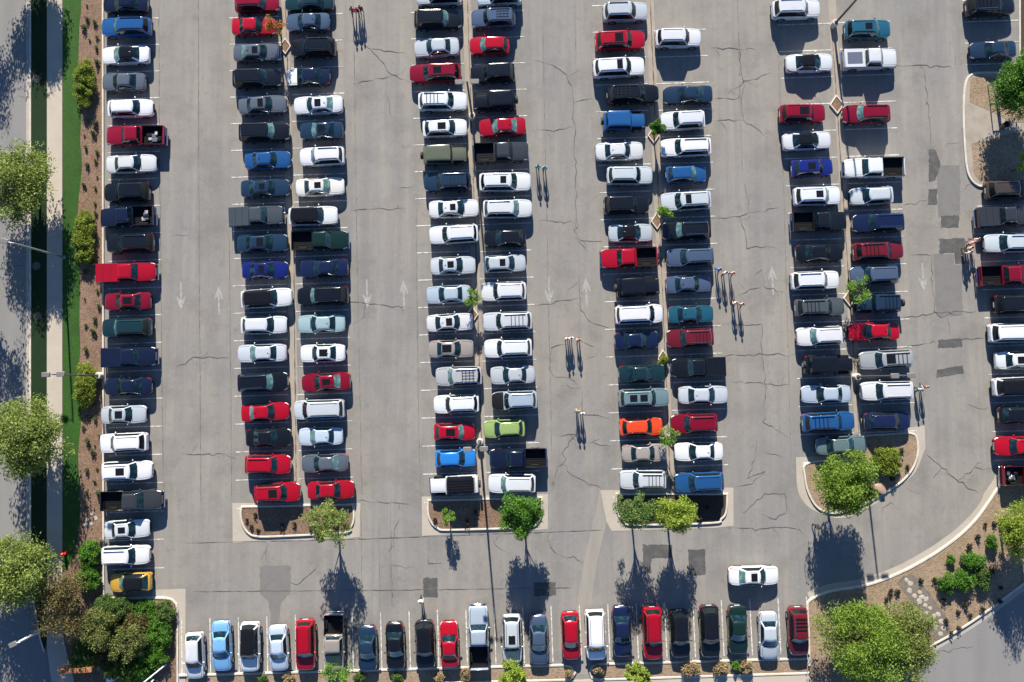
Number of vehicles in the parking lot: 196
